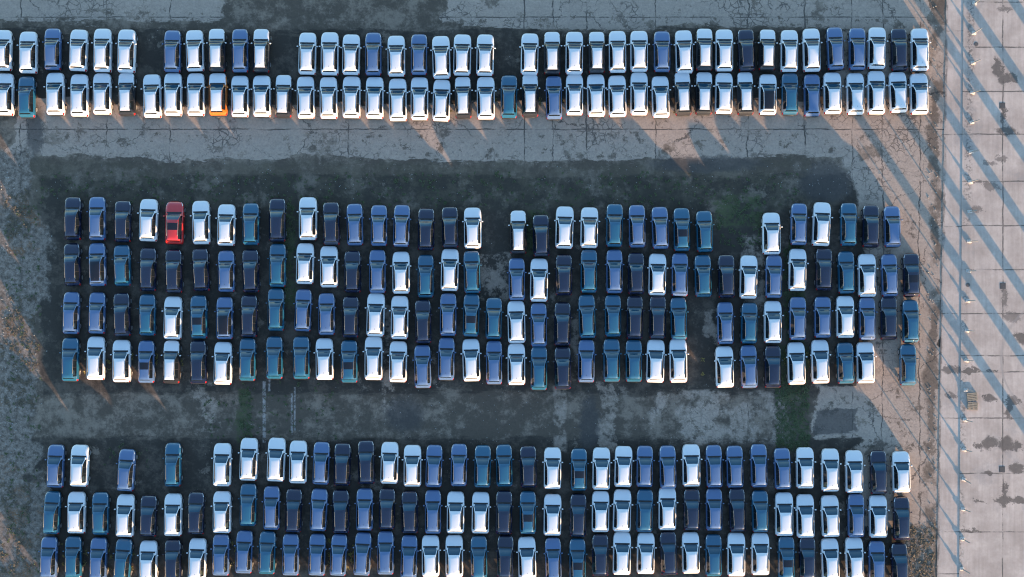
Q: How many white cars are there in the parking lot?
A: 146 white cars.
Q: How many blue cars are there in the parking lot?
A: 72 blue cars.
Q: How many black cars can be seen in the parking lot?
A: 53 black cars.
